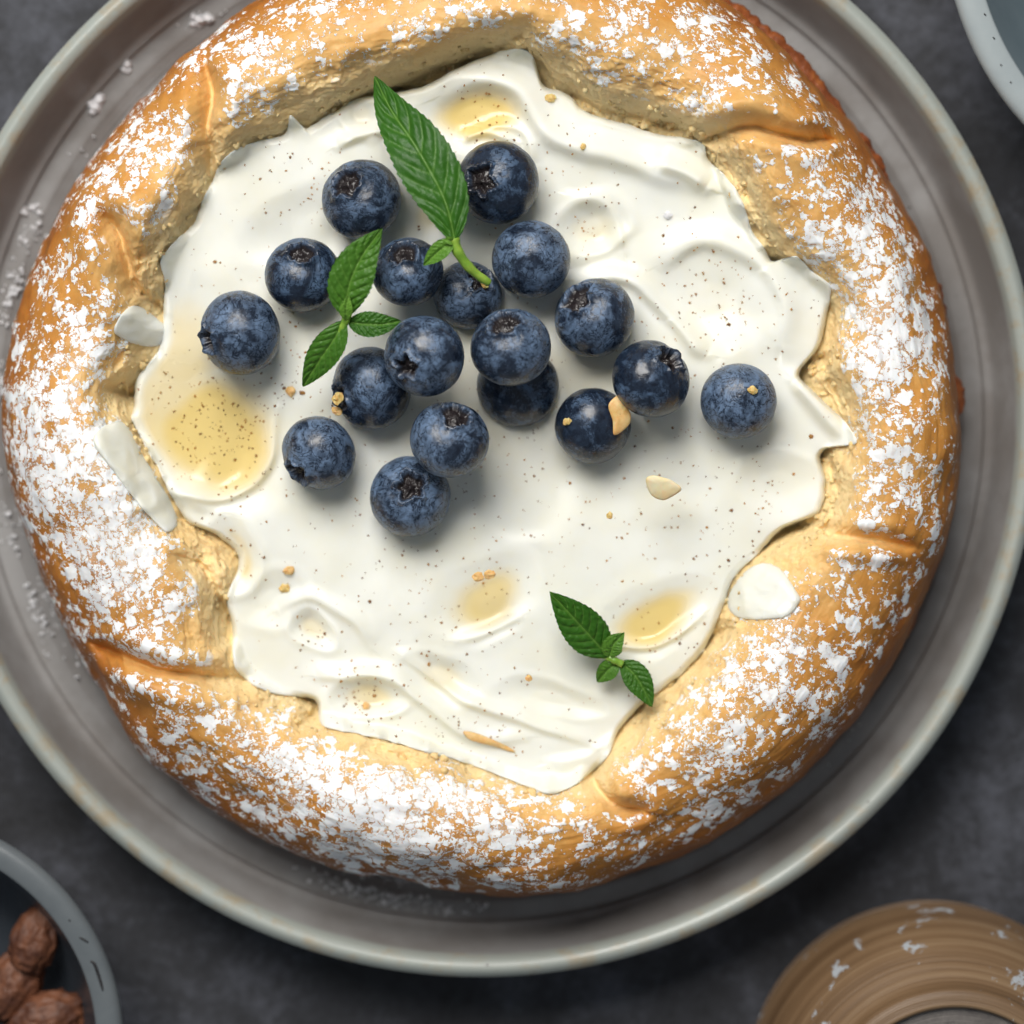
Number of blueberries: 18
